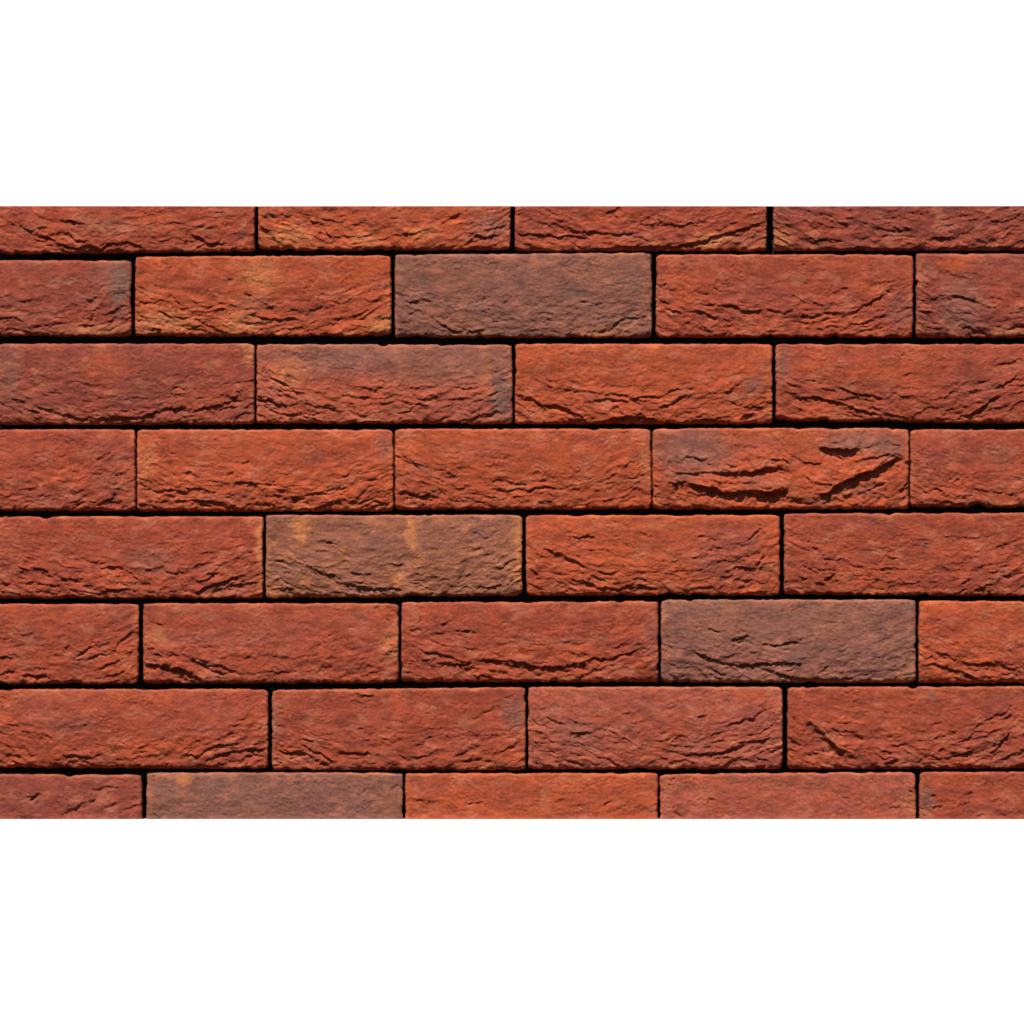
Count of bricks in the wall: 36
